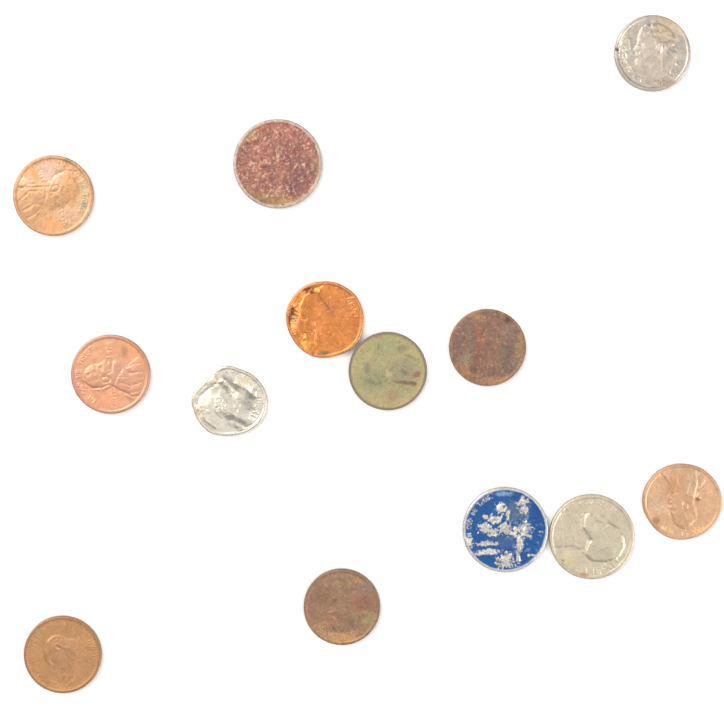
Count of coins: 13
